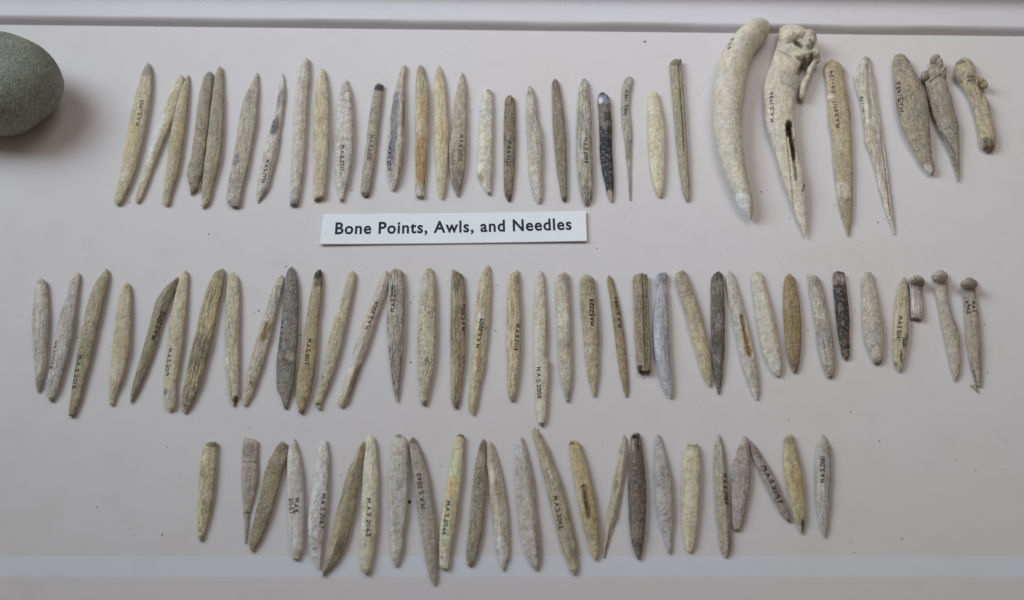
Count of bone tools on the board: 91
